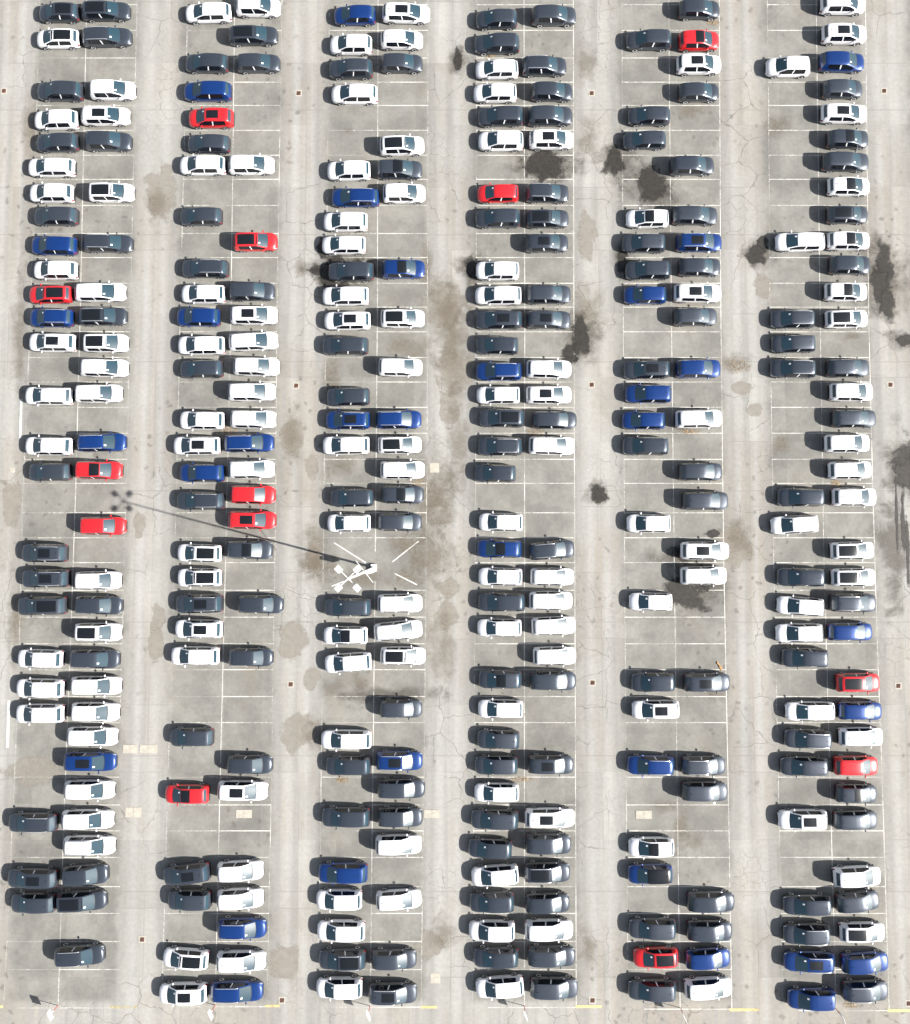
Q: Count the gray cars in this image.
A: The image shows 136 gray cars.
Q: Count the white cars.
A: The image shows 136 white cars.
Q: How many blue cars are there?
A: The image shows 33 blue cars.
